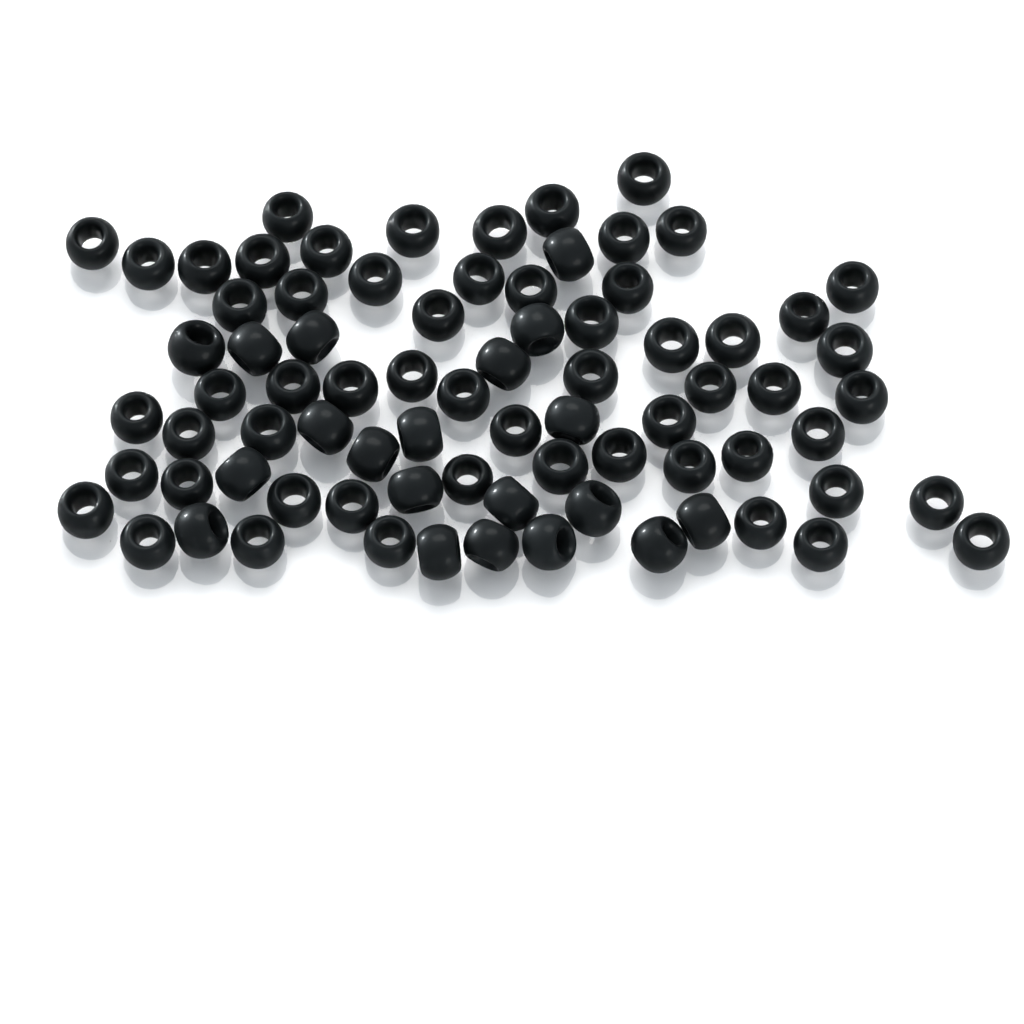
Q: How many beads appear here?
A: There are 78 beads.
